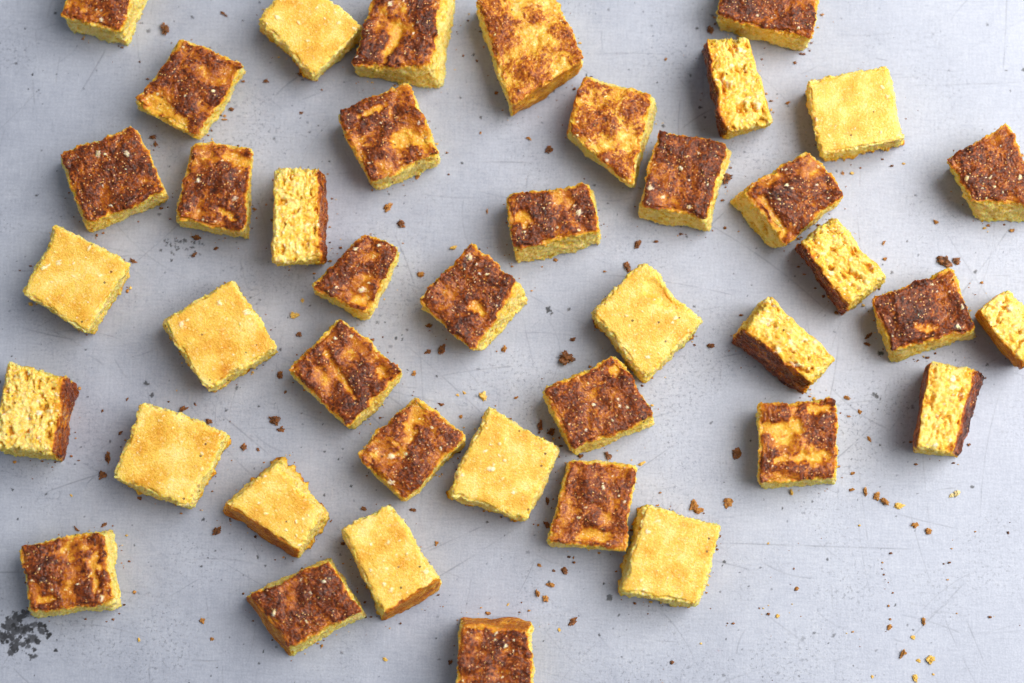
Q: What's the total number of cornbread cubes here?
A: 41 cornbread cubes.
